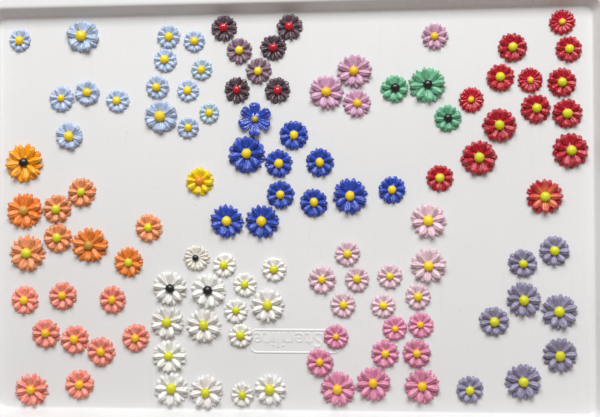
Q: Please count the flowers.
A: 115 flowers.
